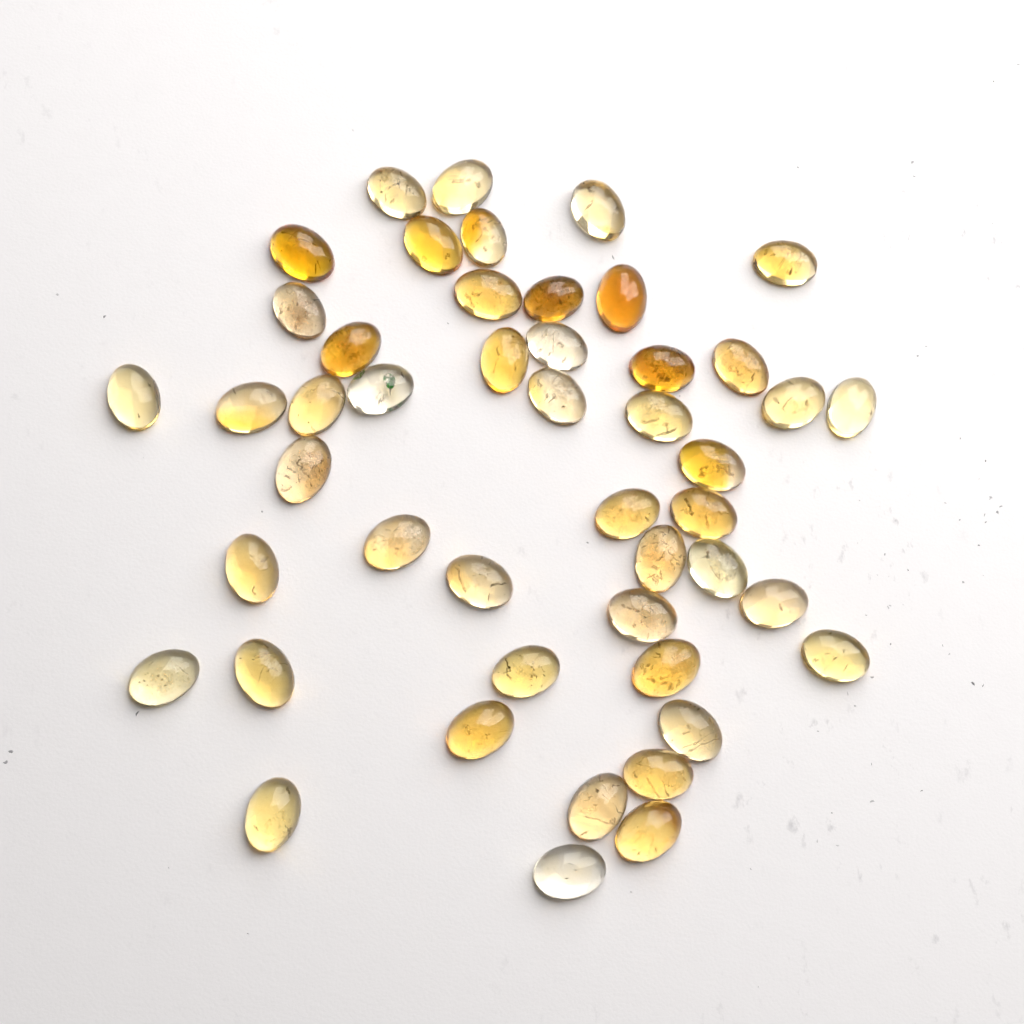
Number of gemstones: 47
